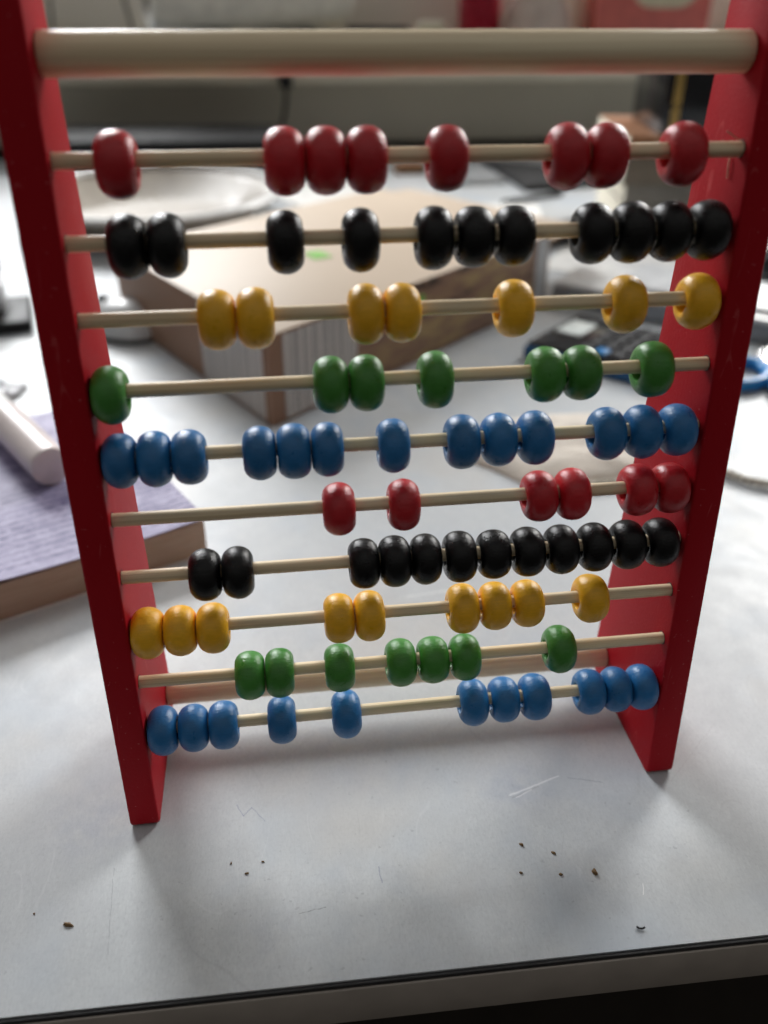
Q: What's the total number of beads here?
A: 91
